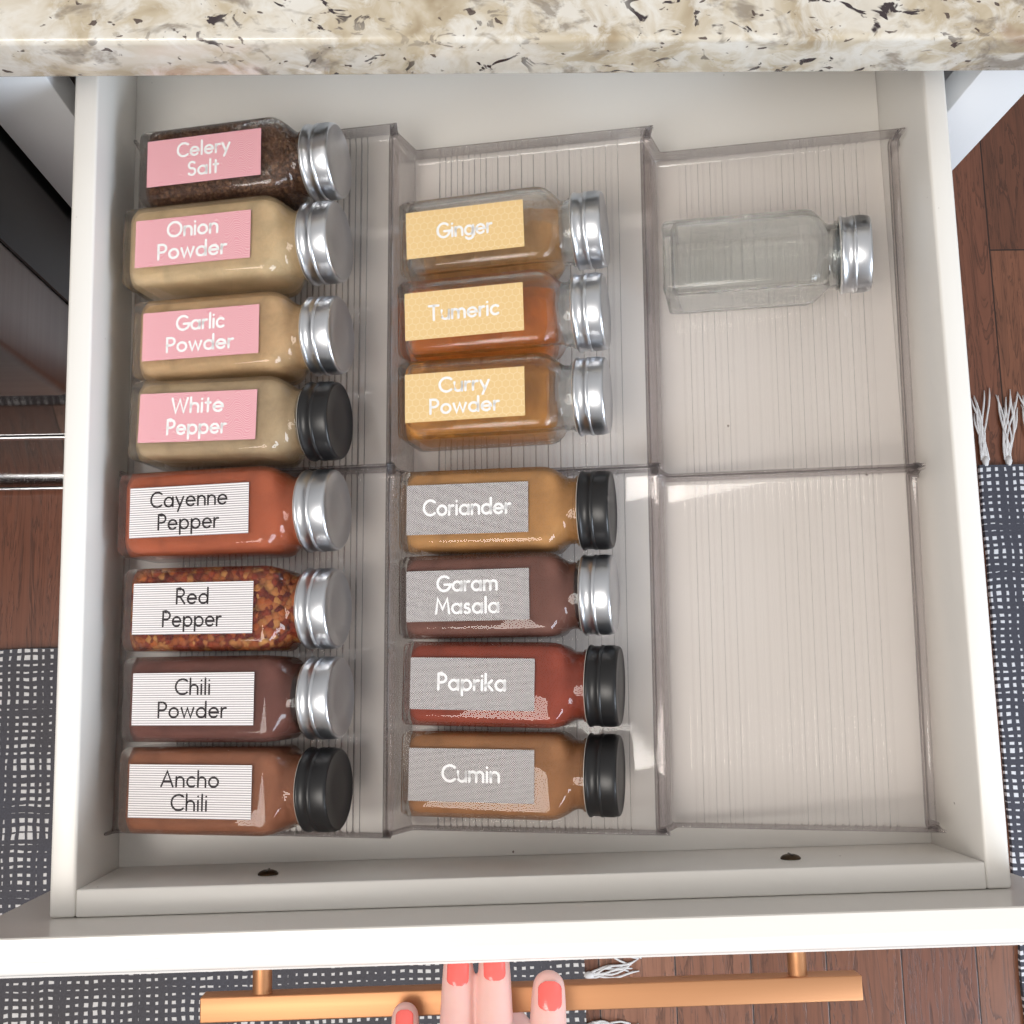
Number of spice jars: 16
